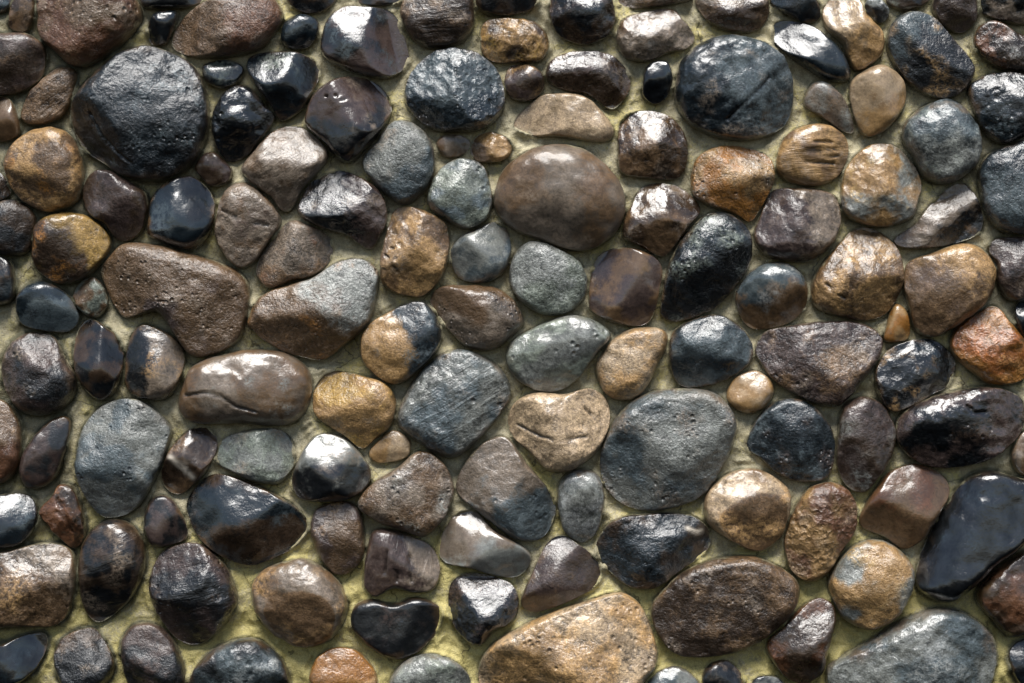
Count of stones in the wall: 150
